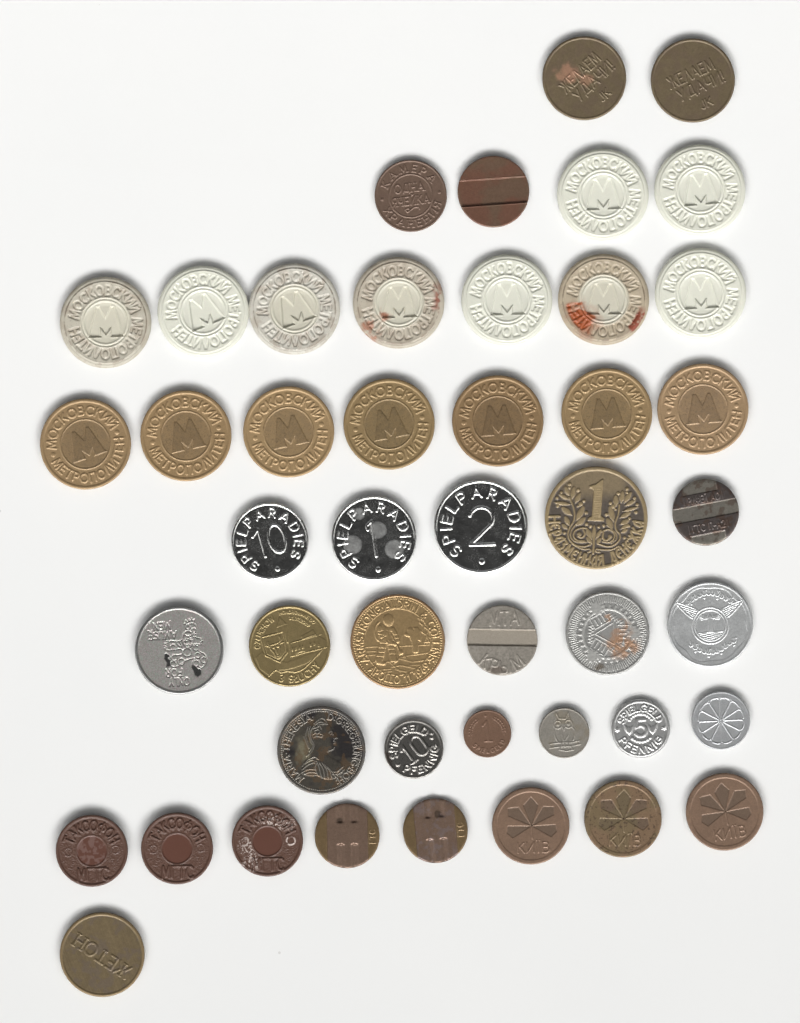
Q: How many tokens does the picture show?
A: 46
